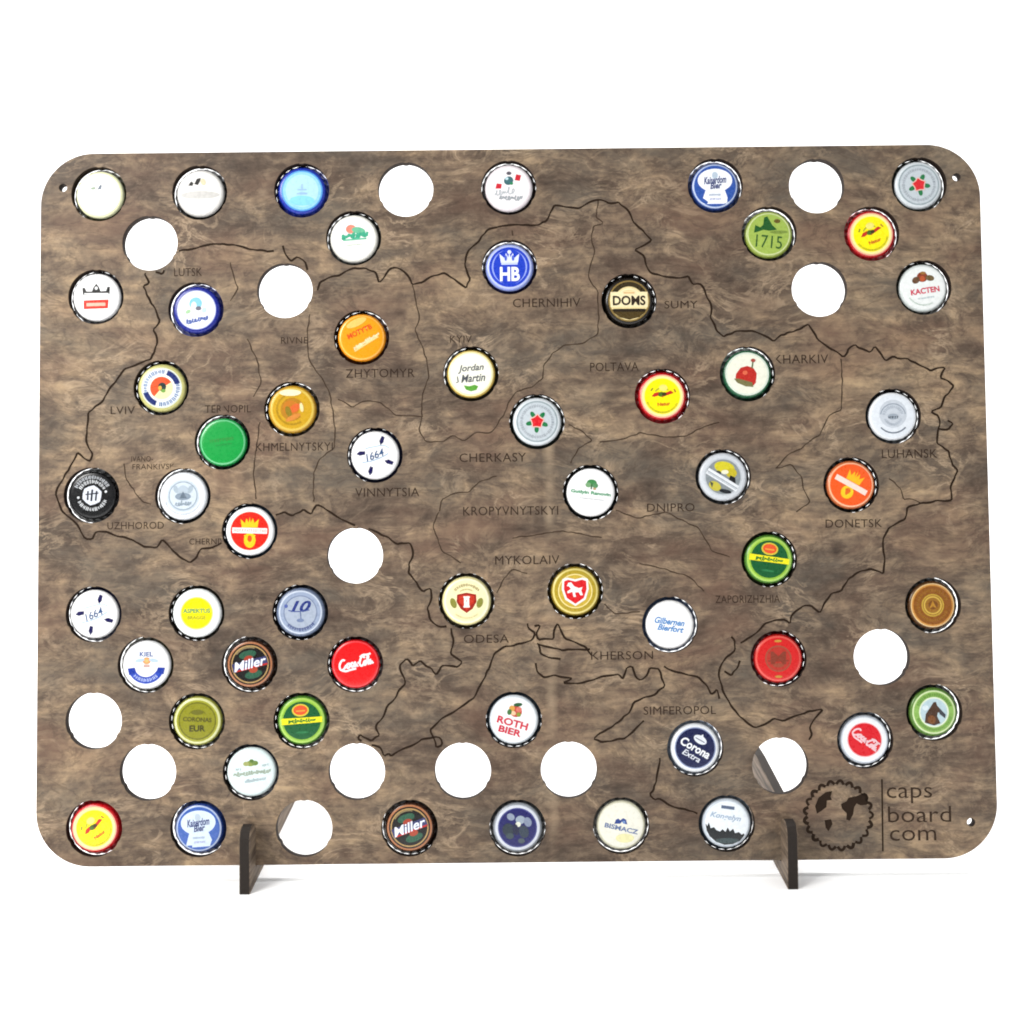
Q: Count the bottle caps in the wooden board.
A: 55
